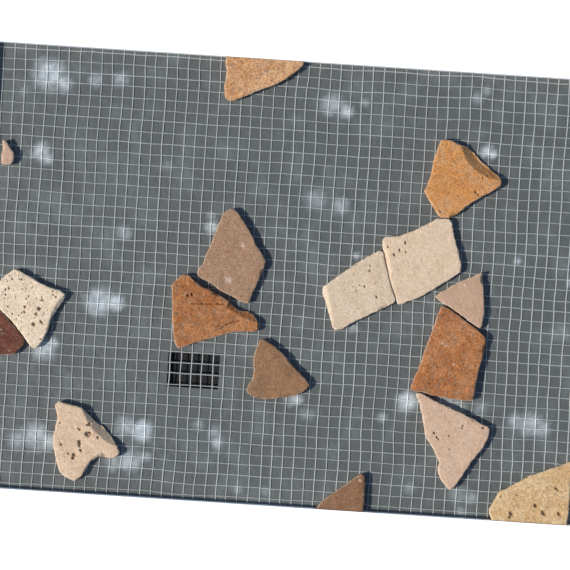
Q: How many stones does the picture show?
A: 16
